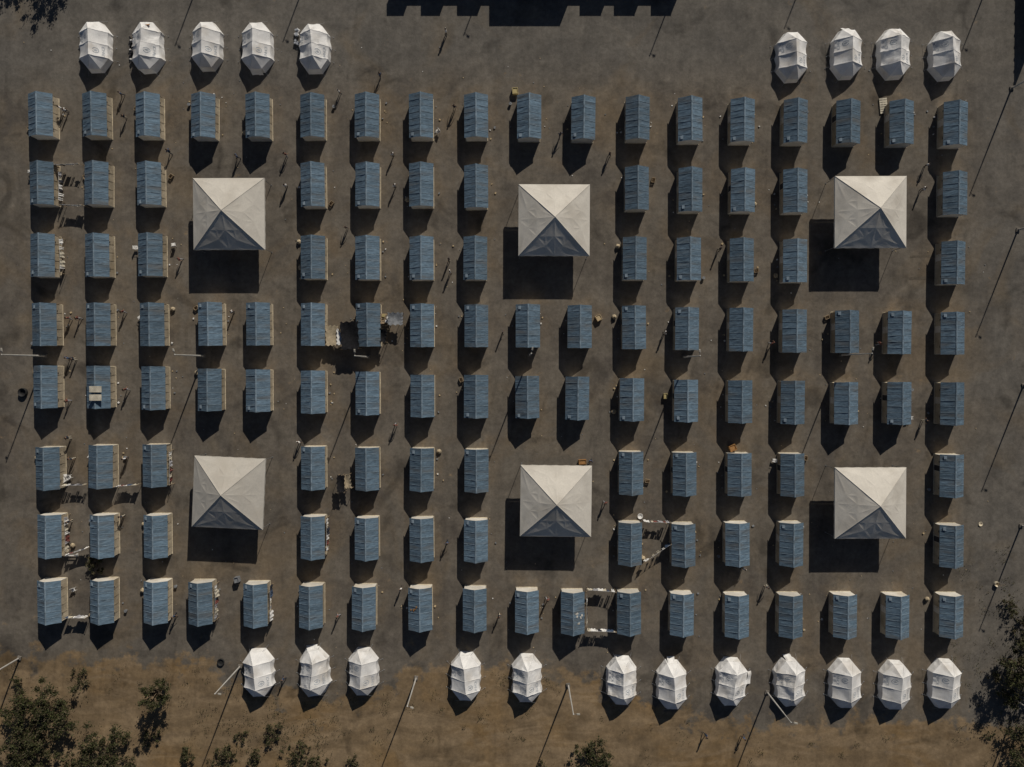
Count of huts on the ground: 120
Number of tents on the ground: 21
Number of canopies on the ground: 6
